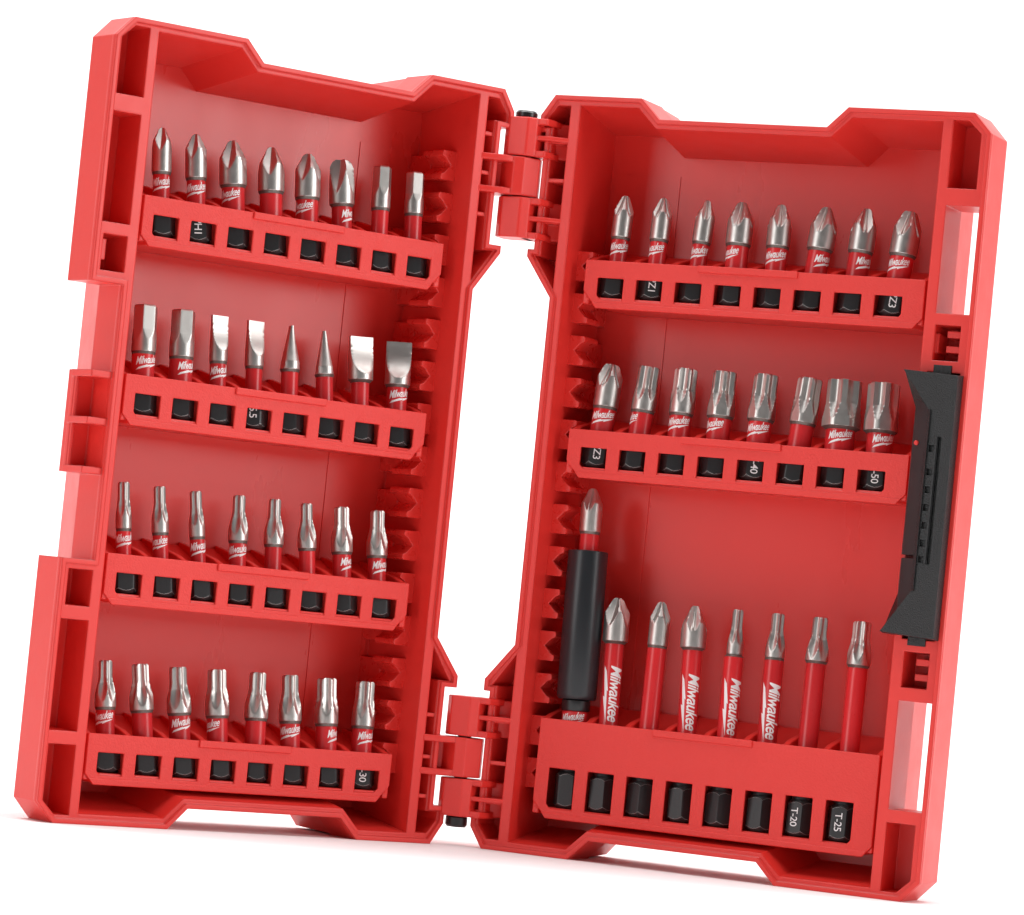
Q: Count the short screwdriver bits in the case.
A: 49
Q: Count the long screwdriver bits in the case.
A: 7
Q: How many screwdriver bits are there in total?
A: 56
